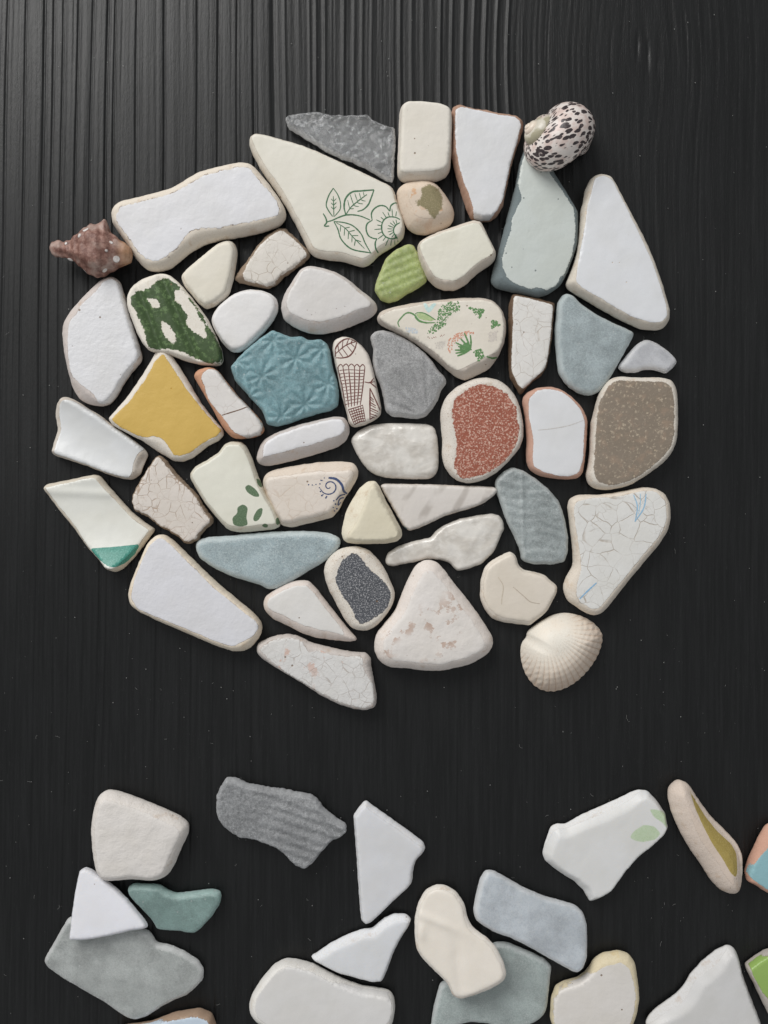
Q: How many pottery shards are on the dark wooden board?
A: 50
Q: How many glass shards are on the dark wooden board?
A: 13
